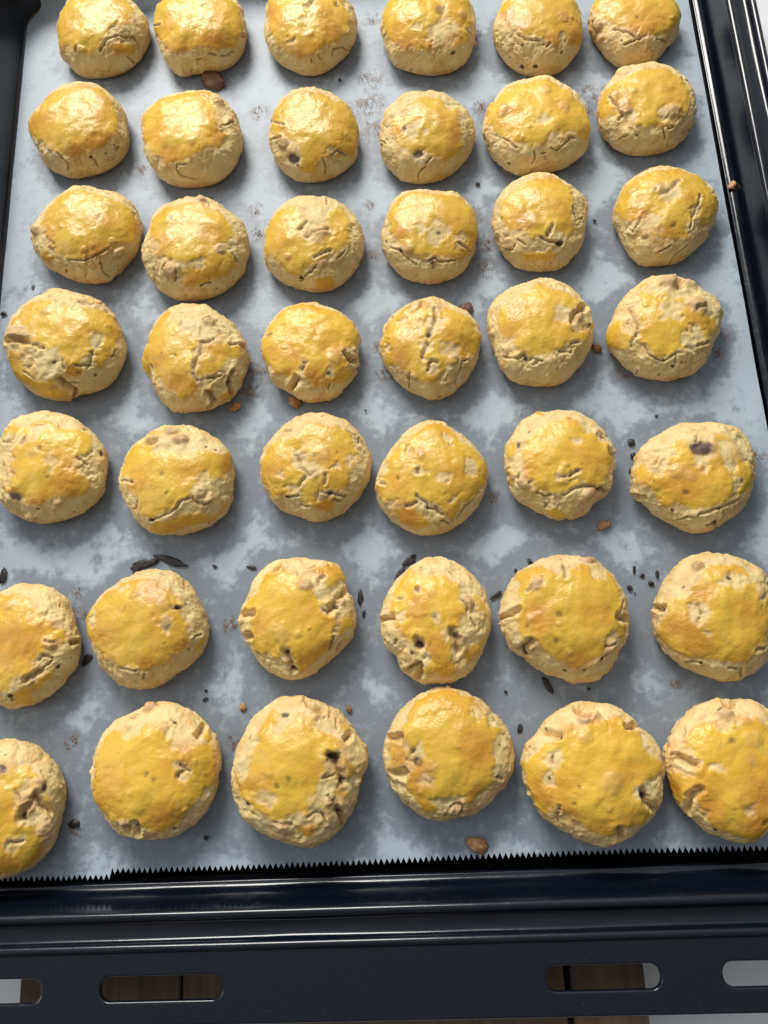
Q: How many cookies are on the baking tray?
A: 42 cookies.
